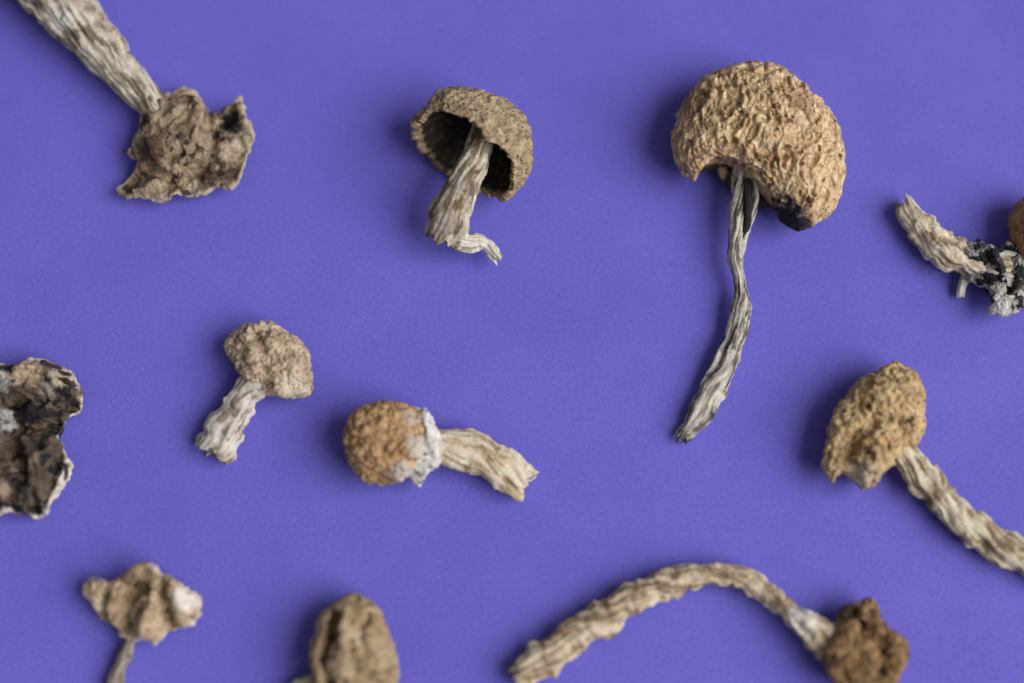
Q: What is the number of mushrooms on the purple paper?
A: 11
